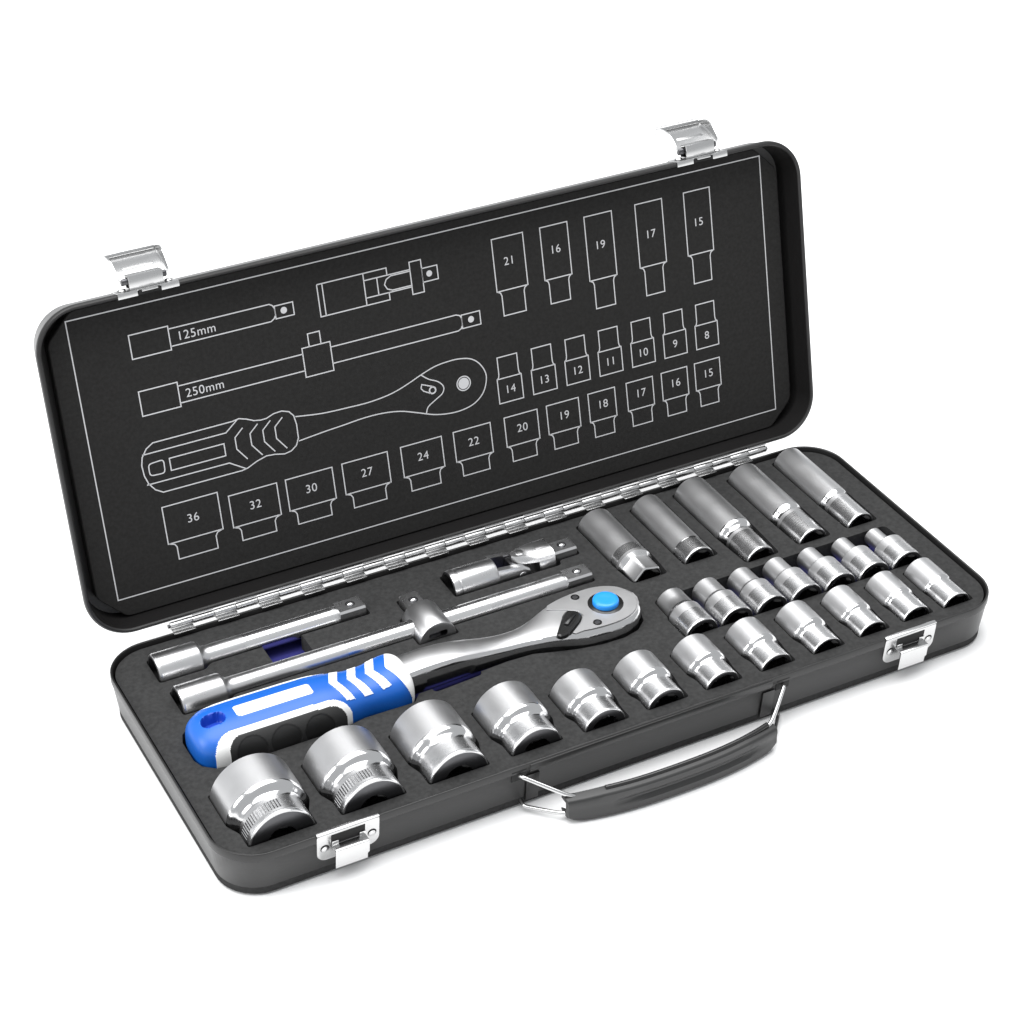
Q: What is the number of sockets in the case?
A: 24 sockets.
